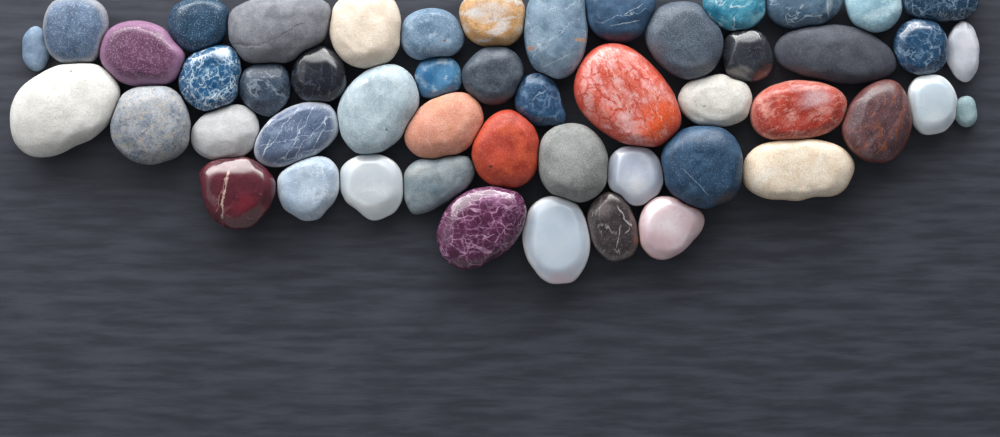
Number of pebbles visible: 50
